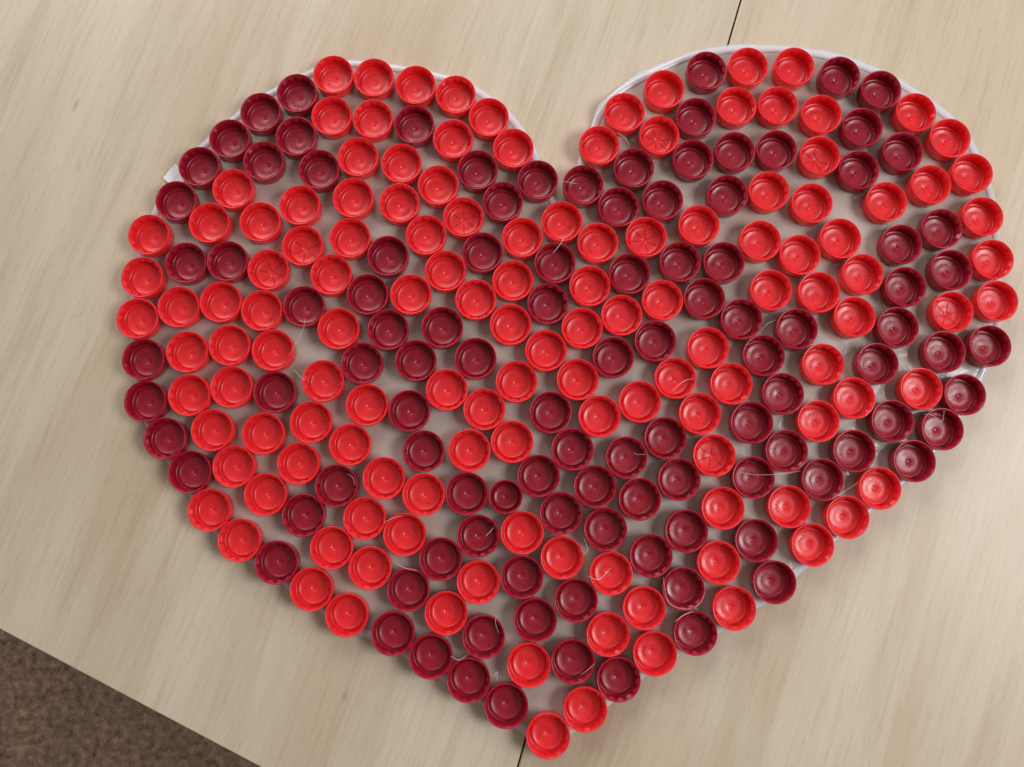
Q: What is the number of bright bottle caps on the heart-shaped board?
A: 133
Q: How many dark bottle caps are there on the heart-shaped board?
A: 108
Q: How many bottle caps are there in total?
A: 241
